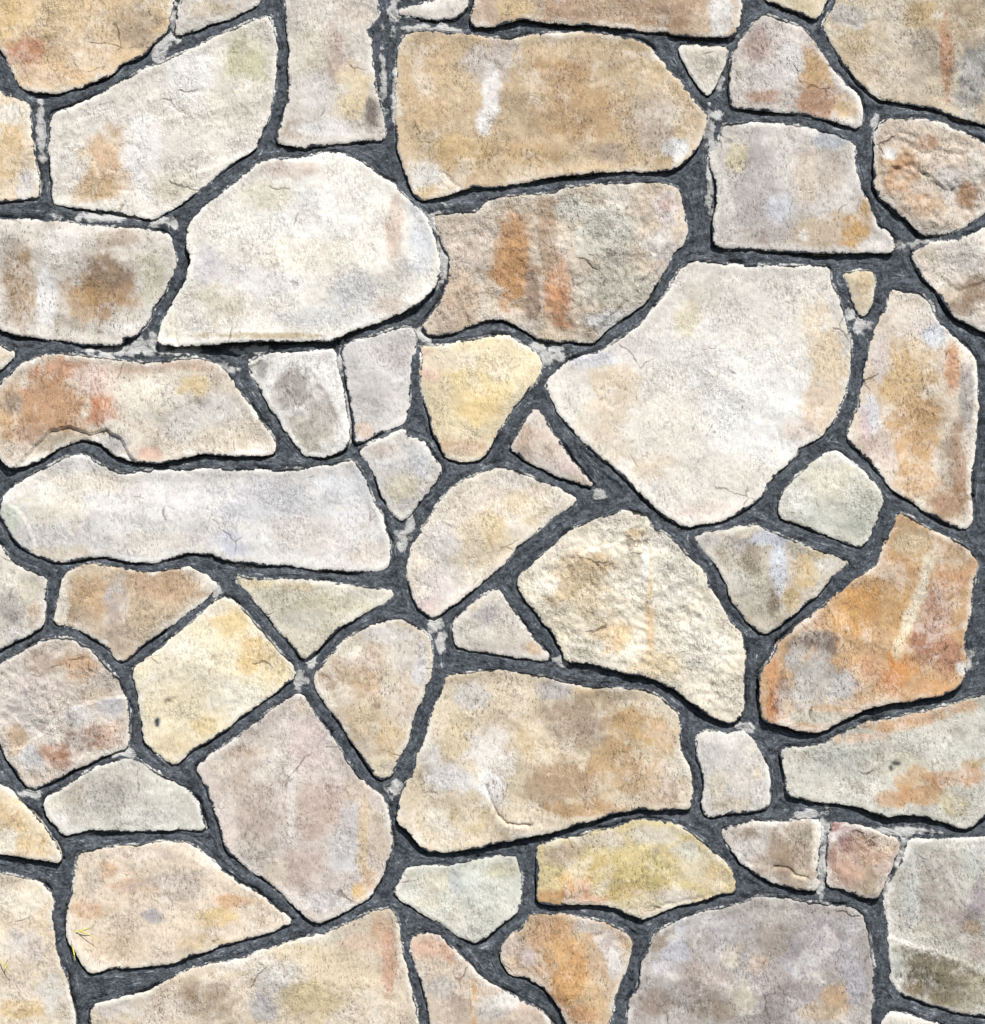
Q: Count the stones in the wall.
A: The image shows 59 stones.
